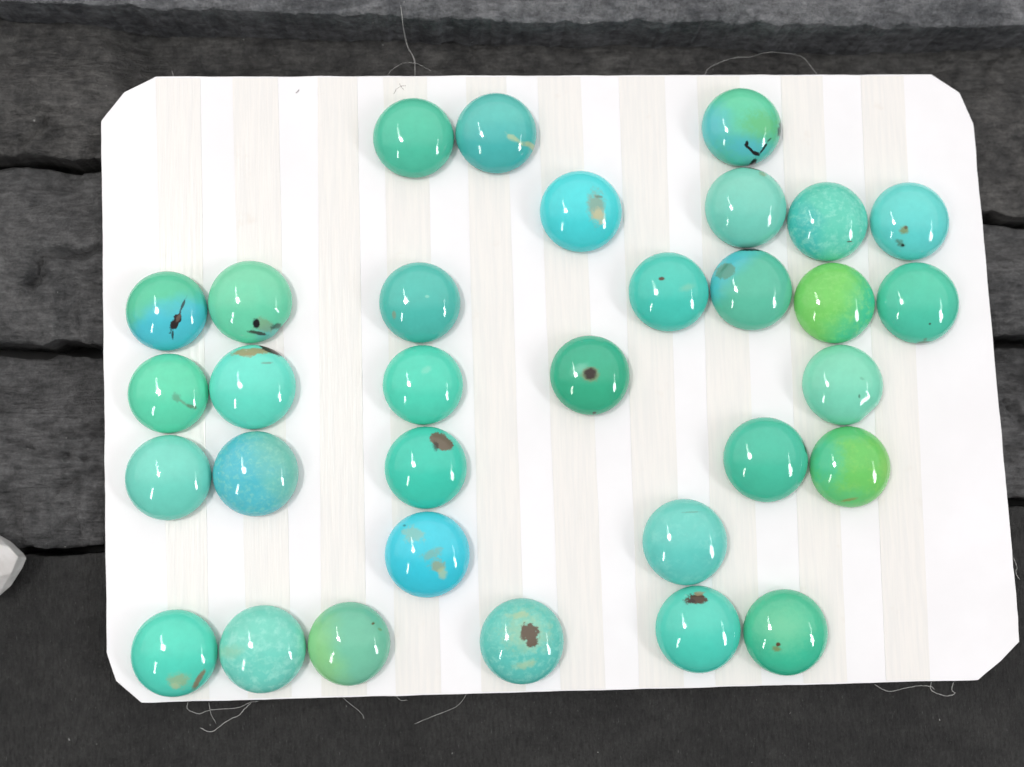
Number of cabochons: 32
